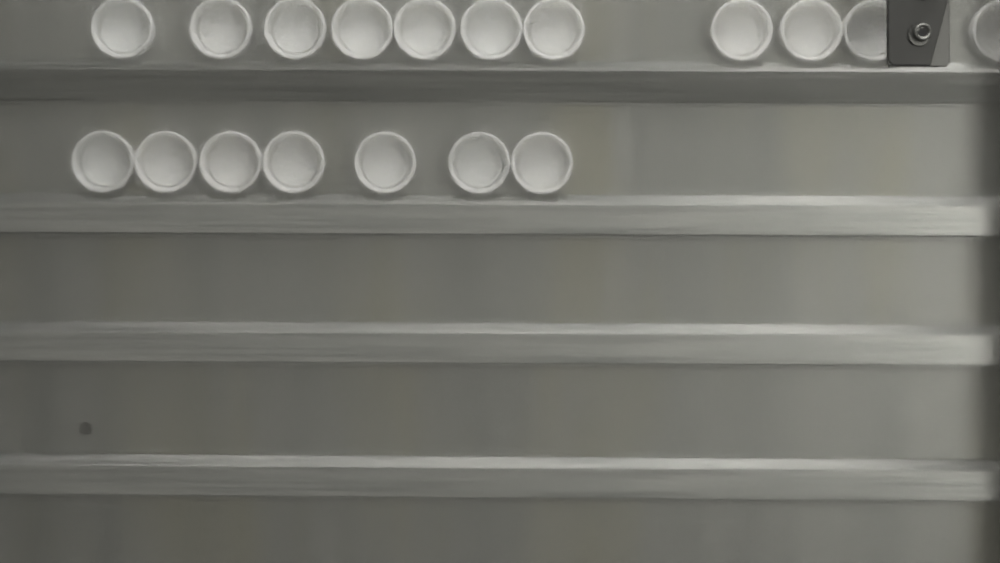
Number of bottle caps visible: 18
